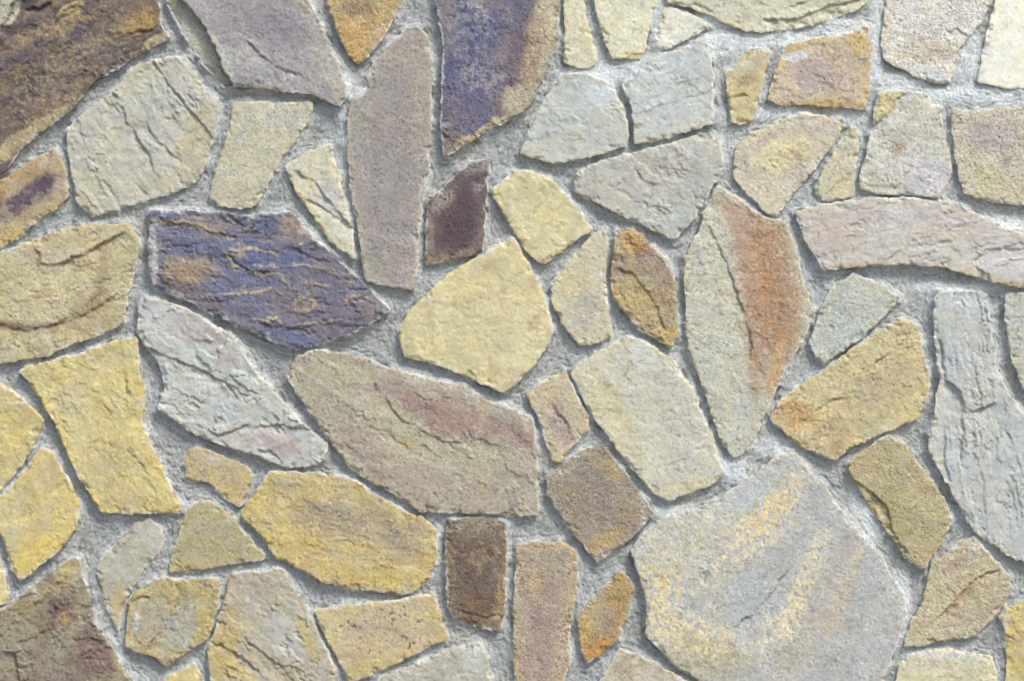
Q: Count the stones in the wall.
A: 65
